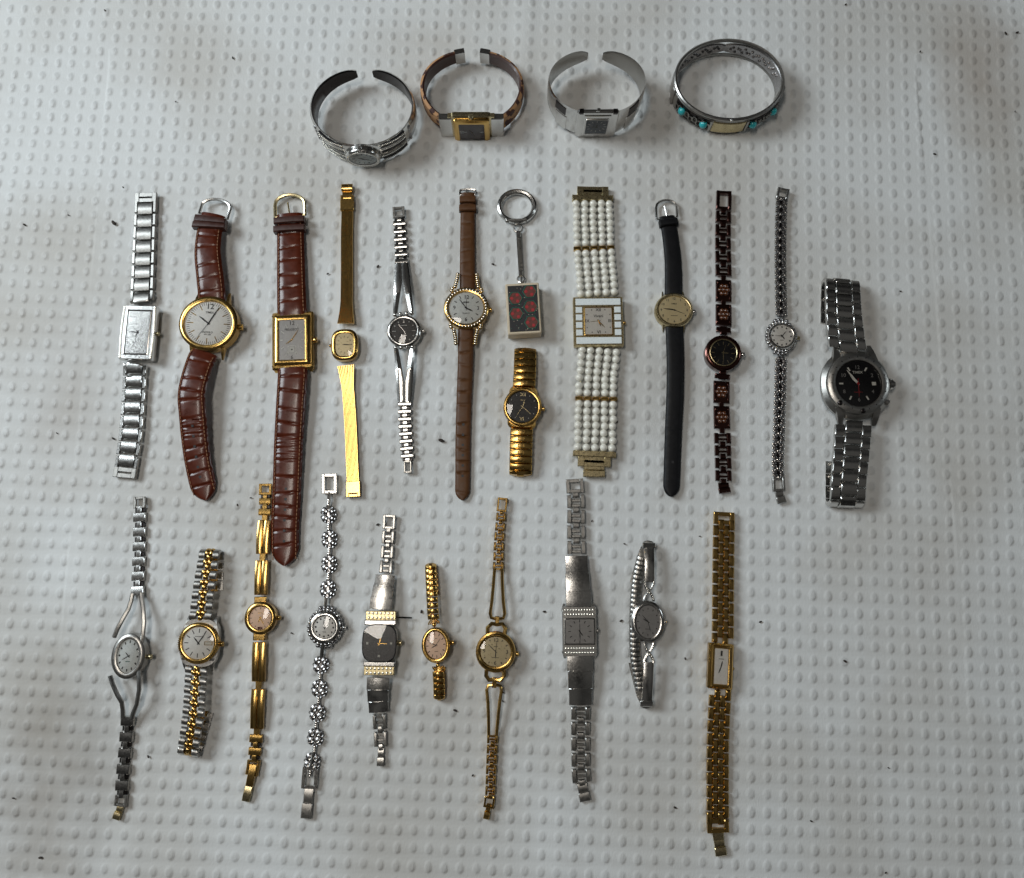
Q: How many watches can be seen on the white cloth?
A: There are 26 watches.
